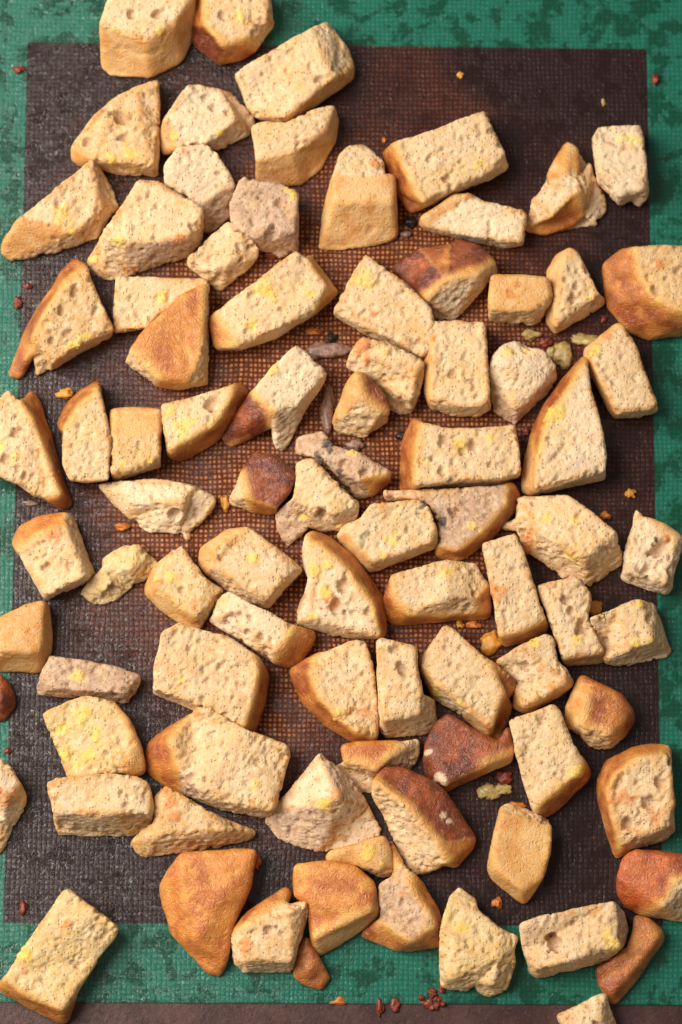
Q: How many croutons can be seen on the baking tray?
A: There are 88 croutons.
